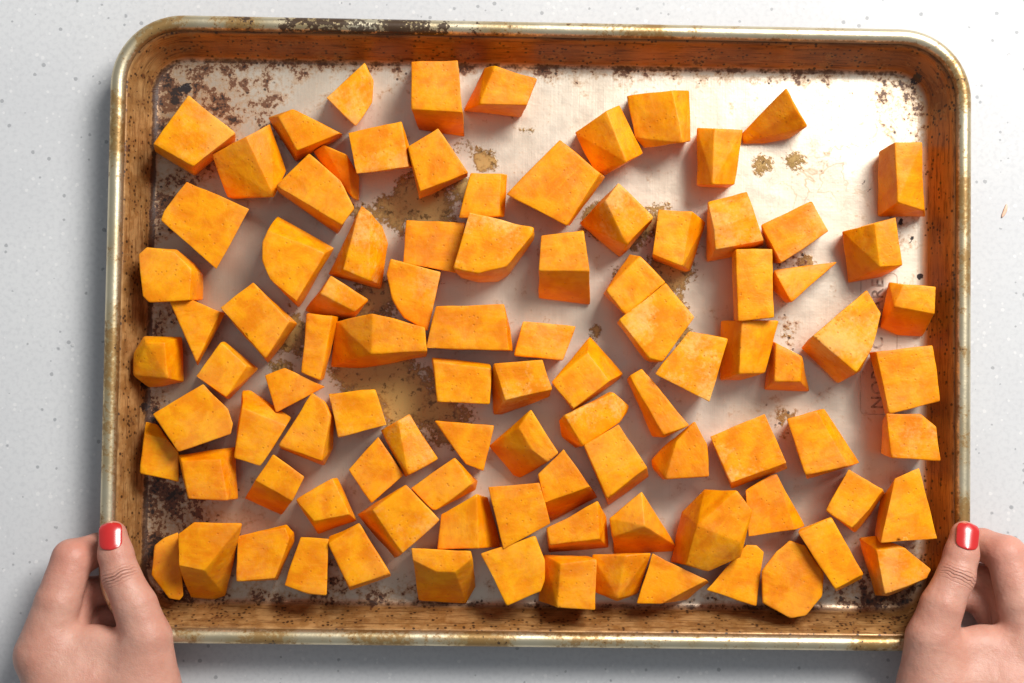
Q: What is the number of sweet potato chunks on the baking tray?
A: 97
